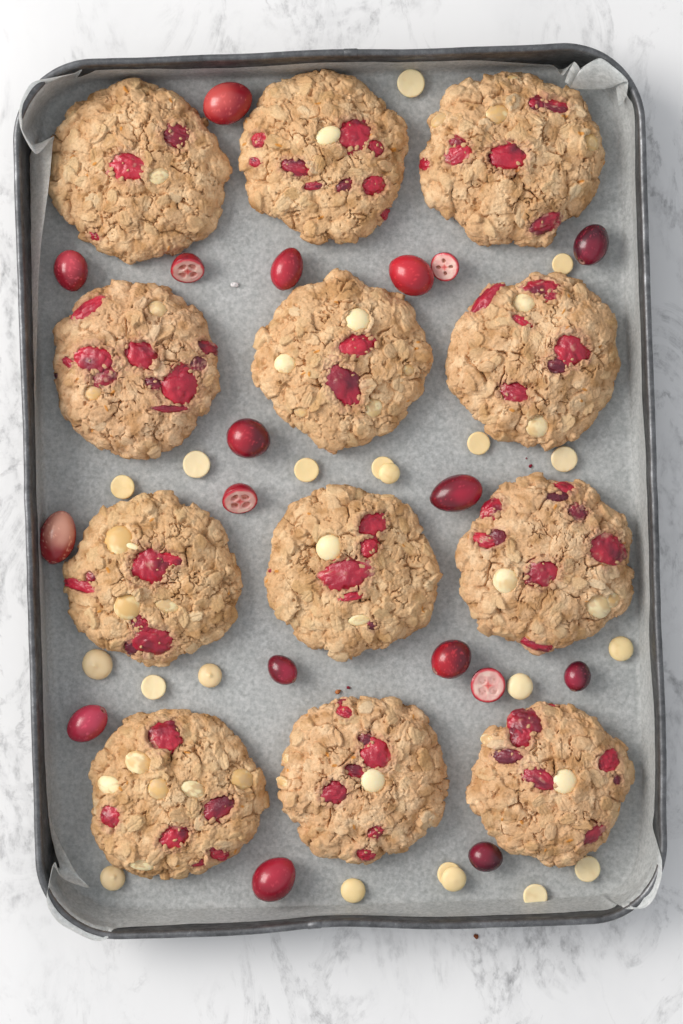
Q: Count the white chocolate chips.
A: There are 20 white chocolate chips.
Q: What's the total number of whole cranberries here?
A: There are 14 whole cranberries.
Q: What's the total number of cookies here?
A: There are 12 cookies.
